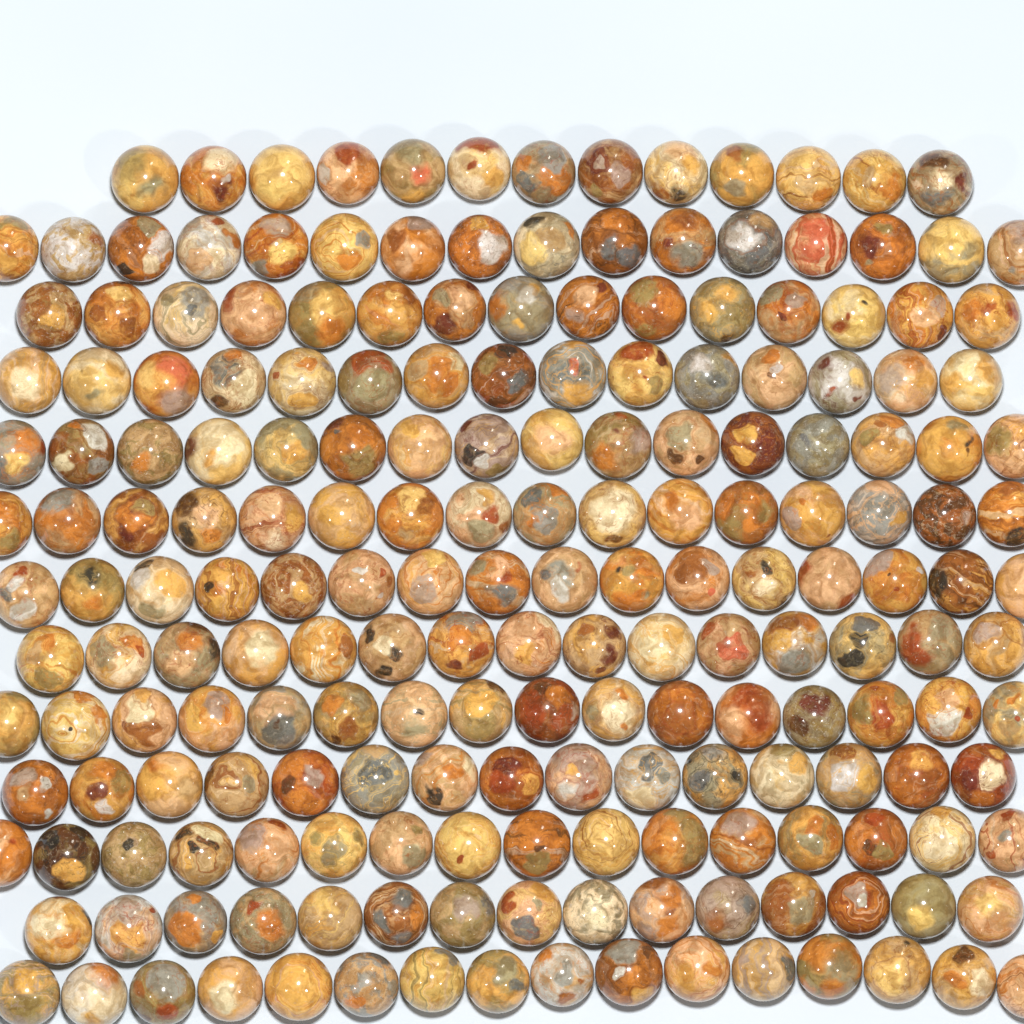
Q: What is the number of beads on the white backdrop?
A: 200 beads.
